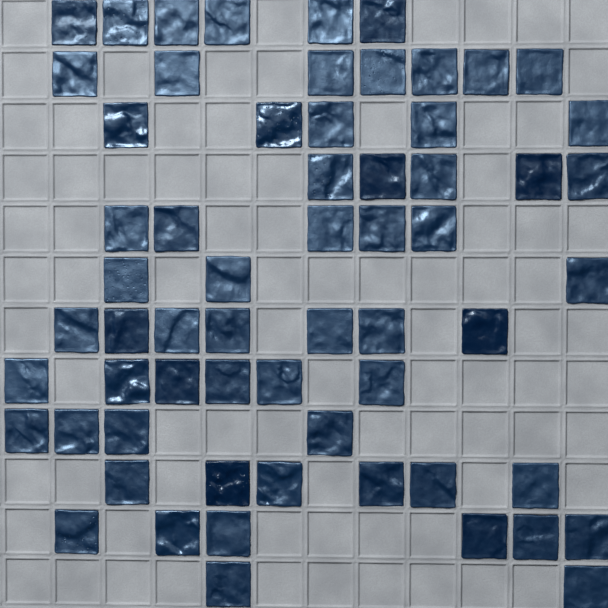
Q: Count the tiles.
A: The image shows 62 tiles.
